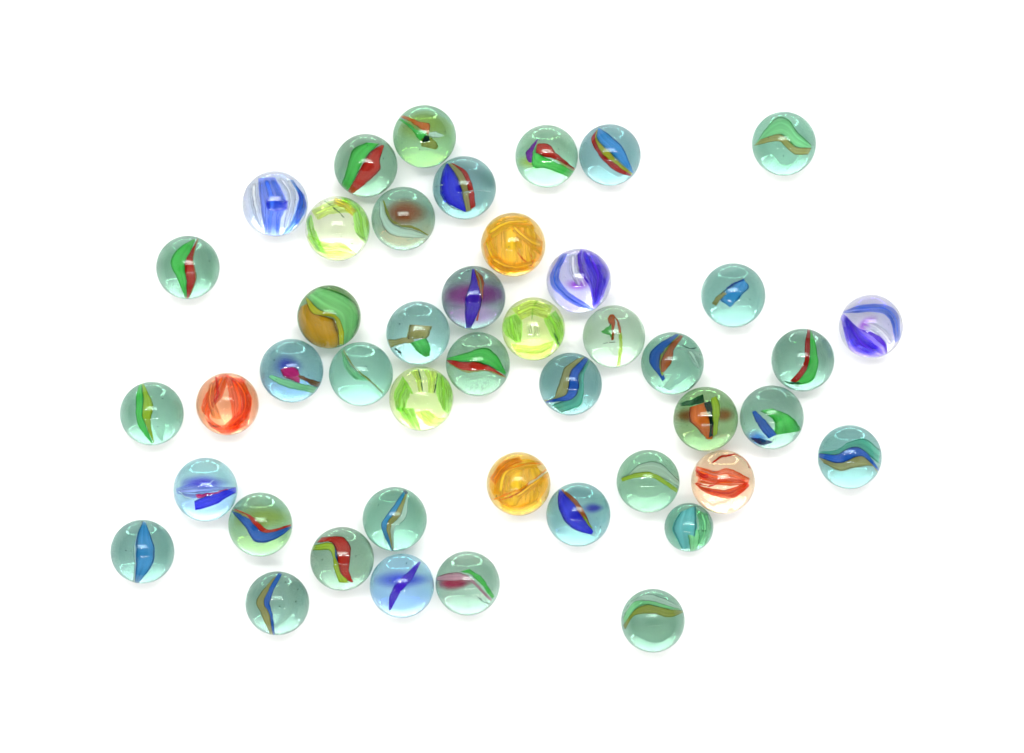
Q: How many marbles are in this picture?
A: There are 45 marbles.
